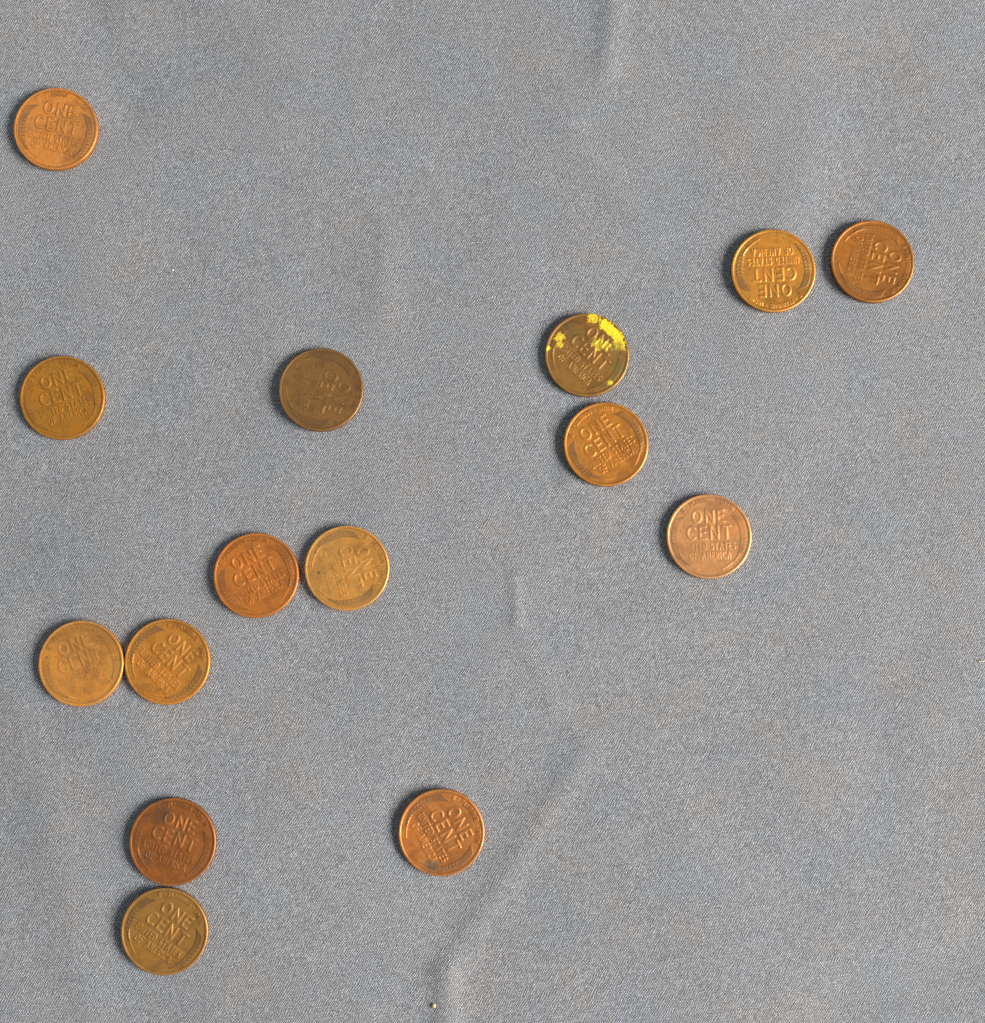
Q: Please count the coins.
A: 15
